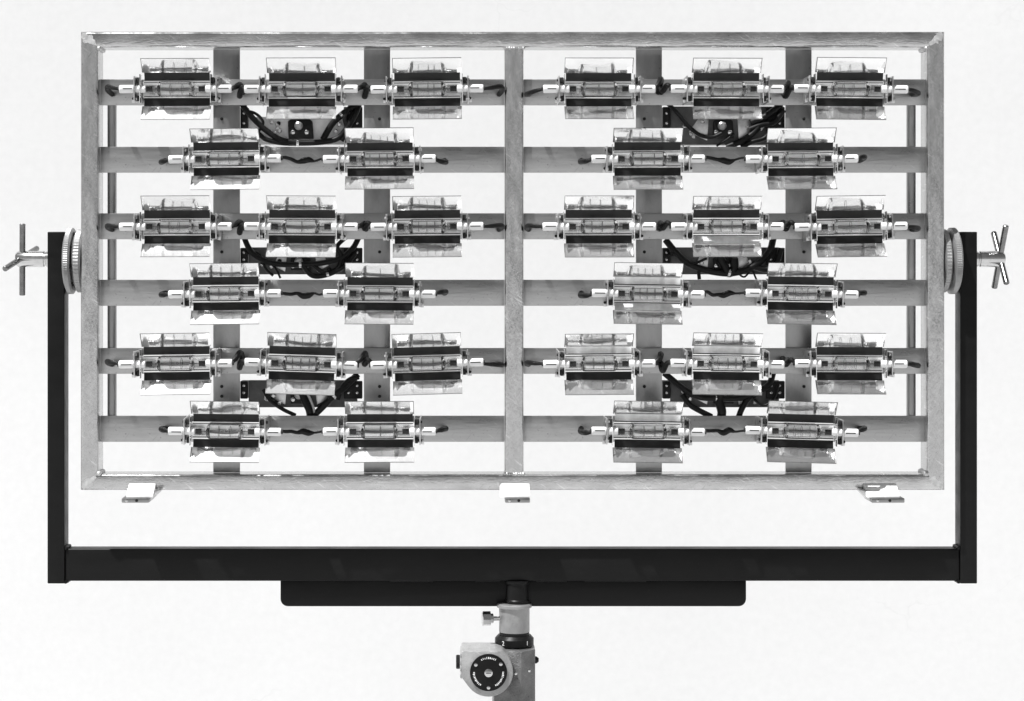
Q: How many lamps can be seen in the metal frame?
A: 30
